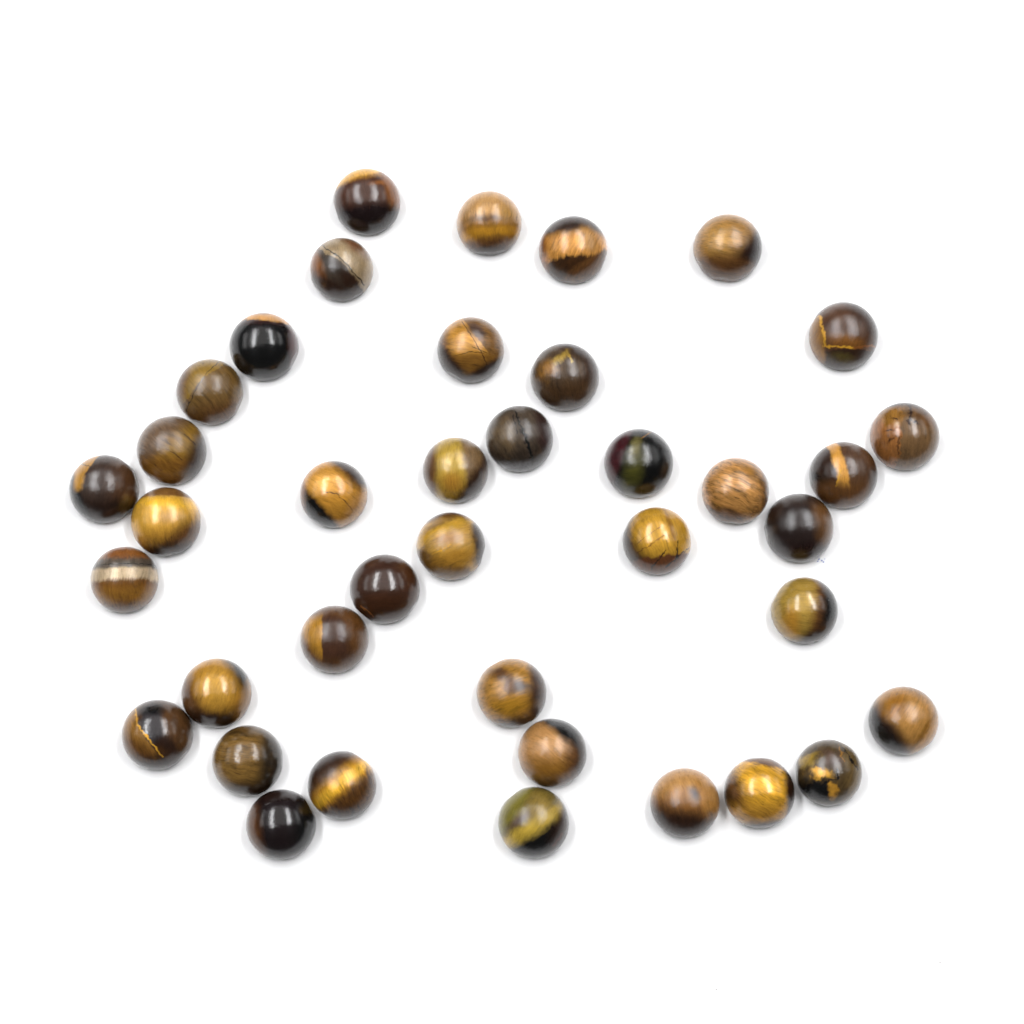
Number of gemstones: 39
